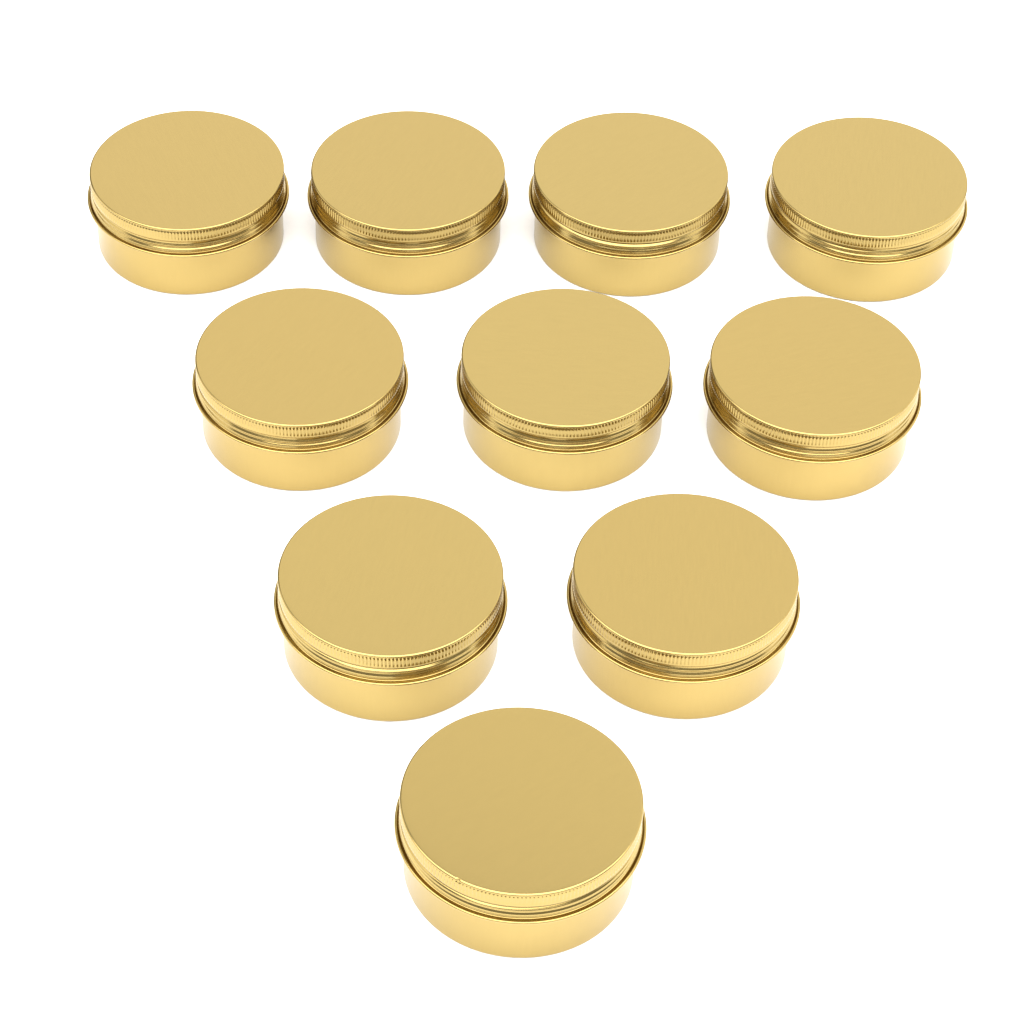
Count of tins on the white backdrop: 10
